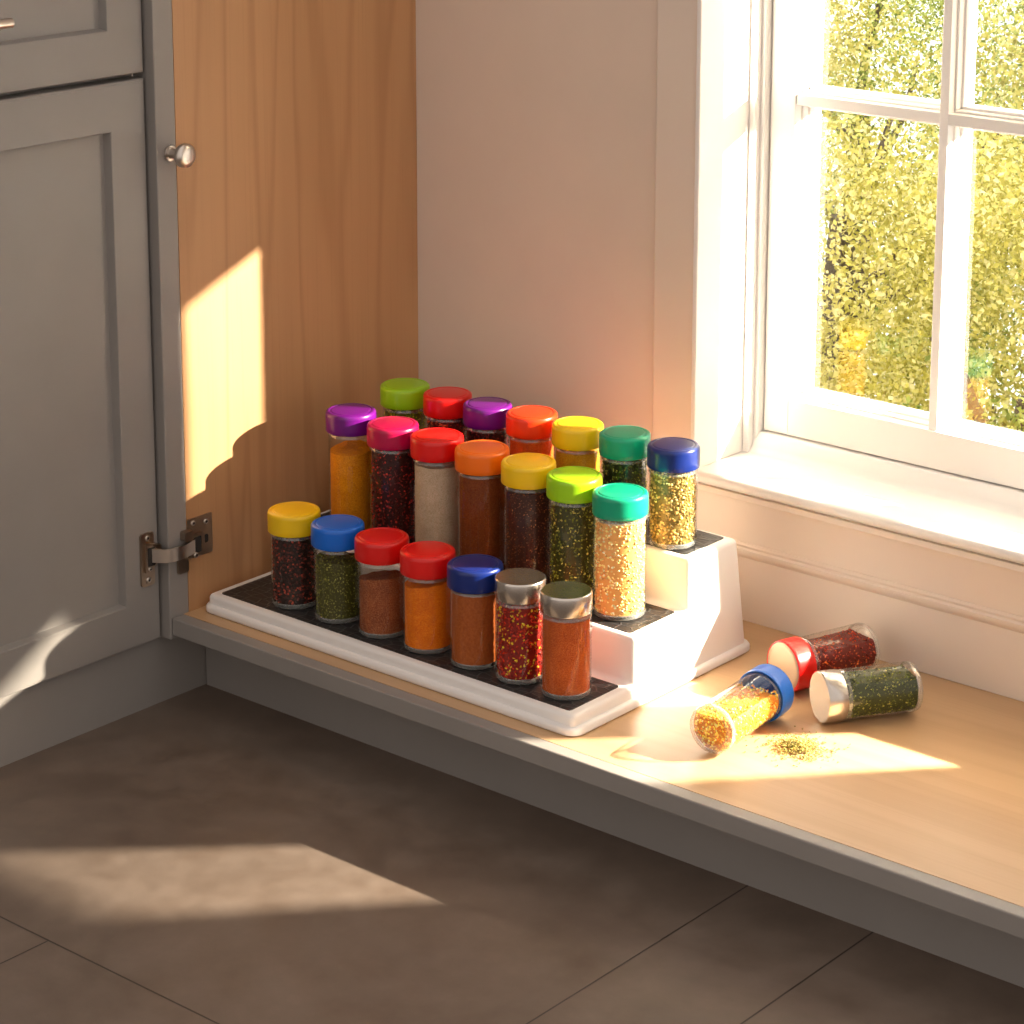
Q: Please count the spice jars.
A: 24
